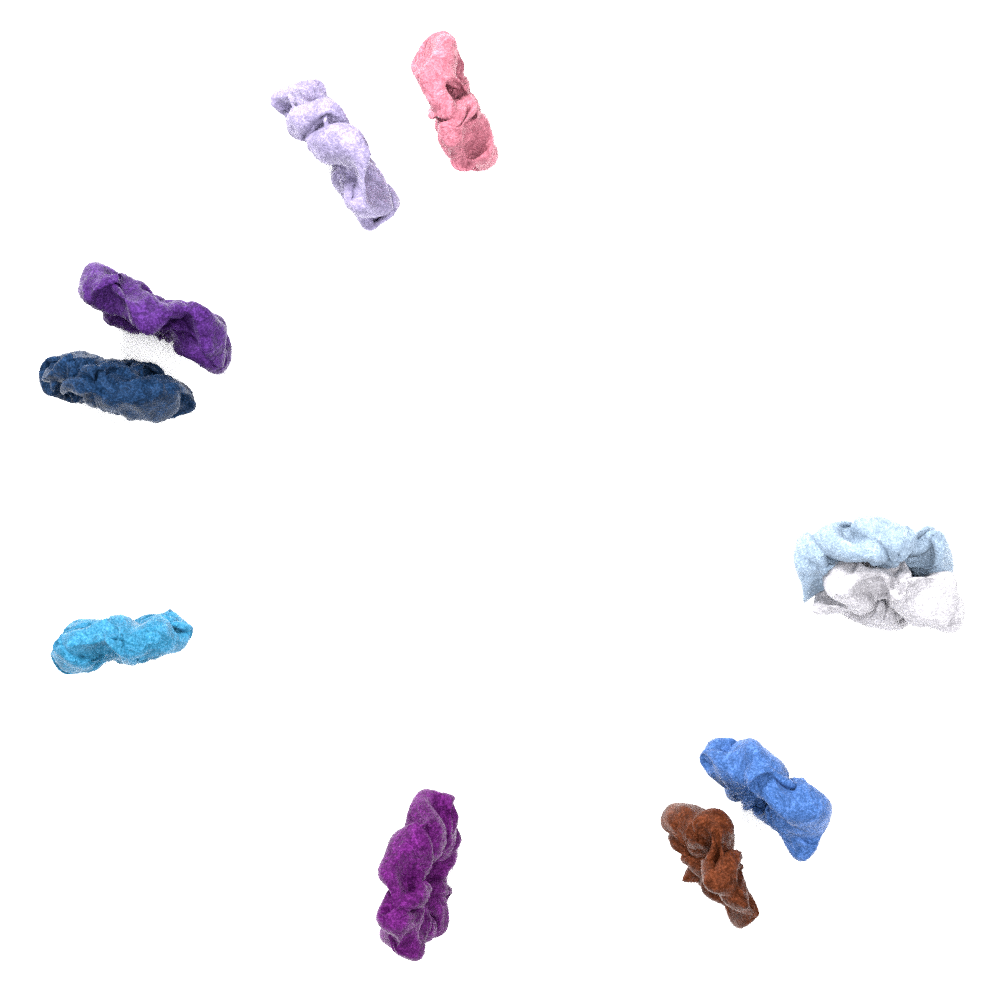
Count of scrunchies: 10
